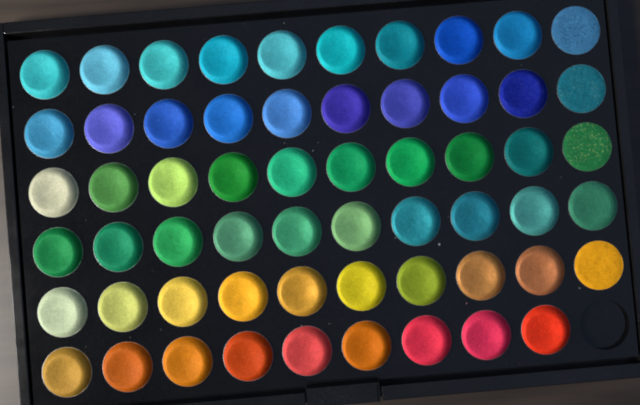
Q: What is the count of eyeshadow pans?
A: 59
